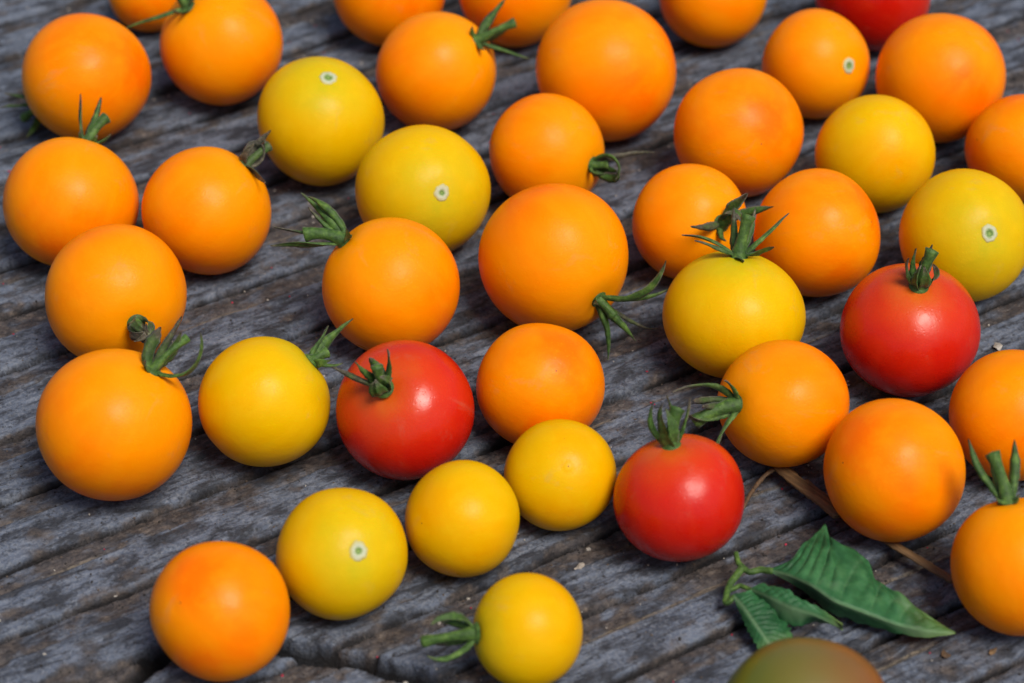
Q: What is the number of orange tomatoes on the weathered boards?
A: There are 27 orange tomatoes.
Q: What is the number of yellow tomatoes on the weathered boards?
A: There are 10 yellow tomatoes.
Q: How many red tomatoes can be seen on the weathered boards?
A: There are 4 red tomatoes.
